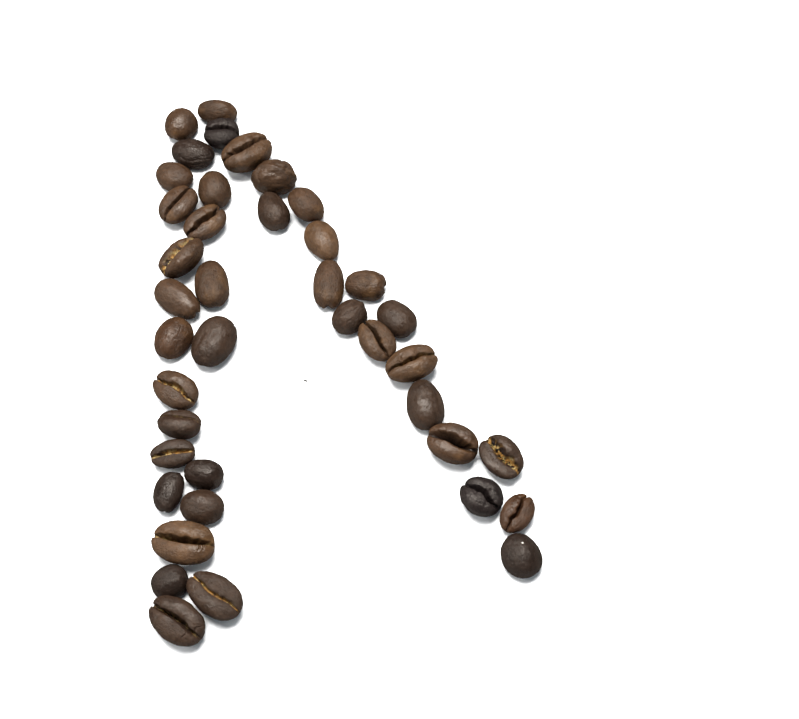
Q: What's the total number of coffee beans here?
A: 40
